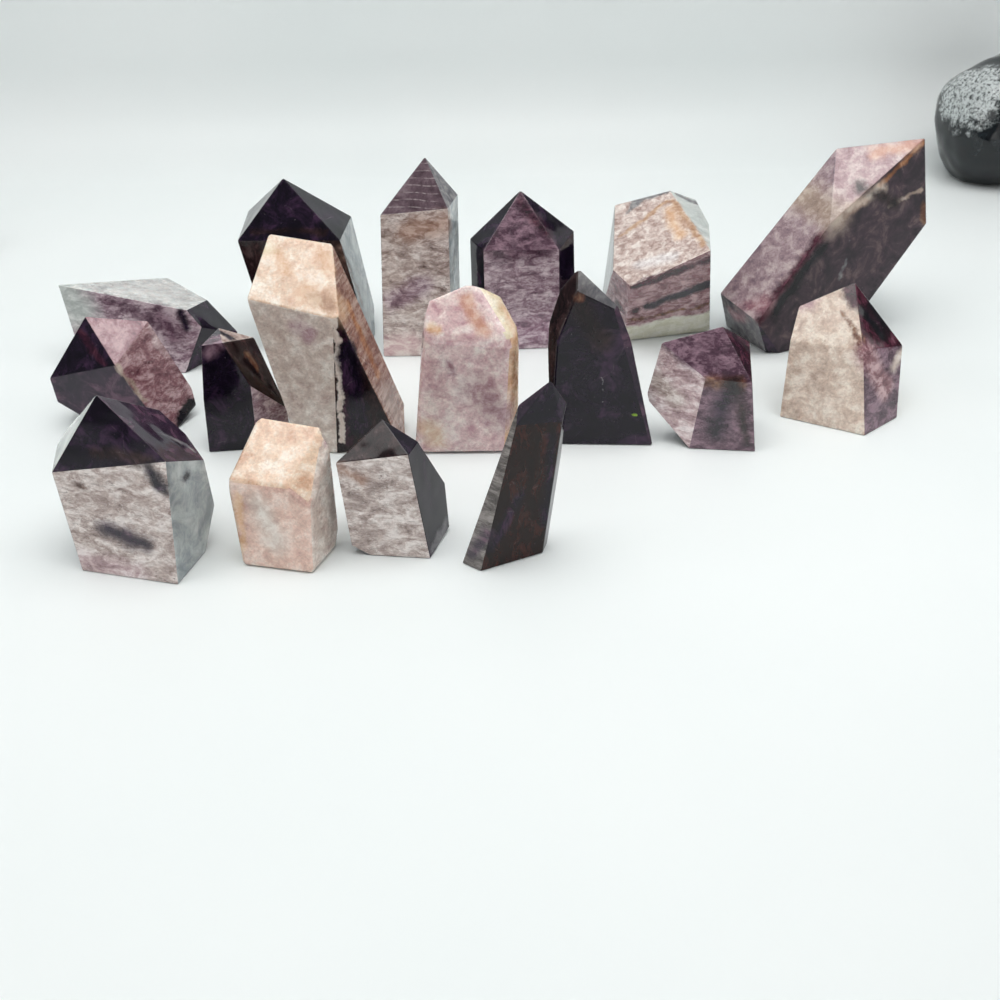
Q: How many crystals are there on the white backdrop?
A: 17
